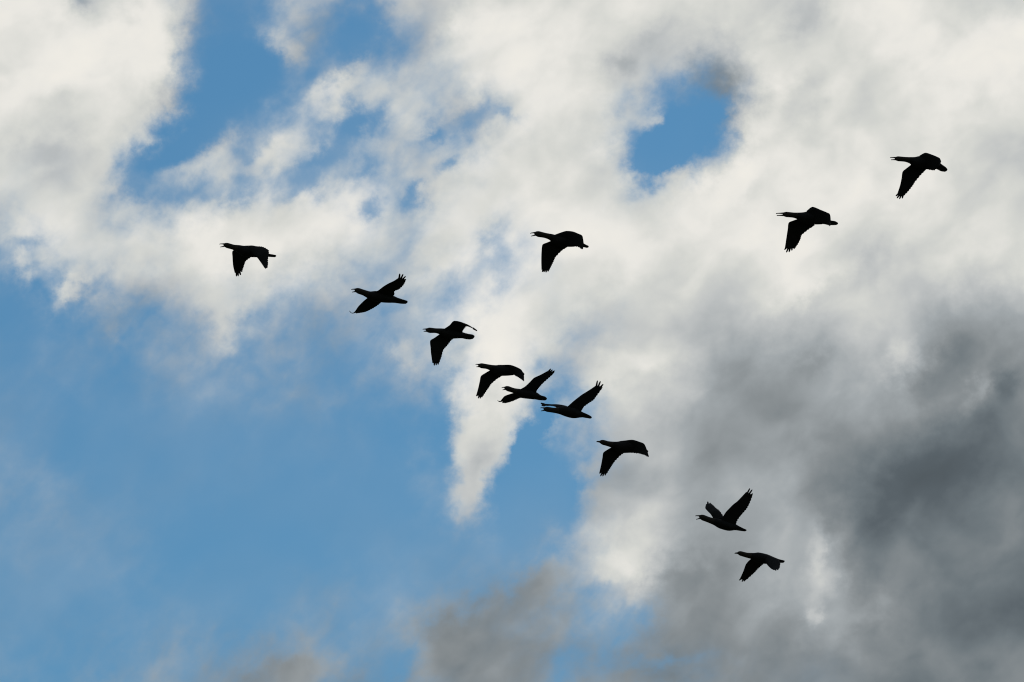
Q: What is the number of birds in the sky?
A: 12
